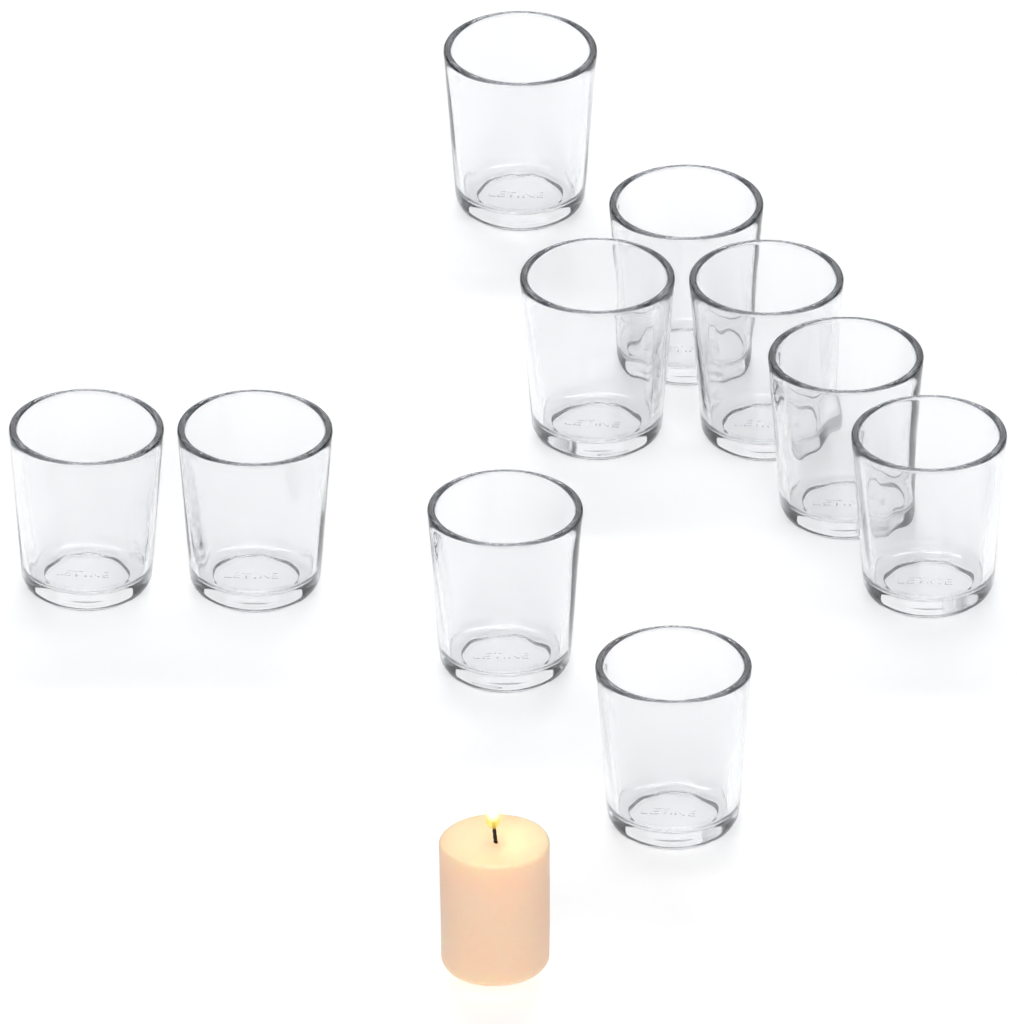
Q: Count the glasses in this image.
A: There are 10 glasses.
